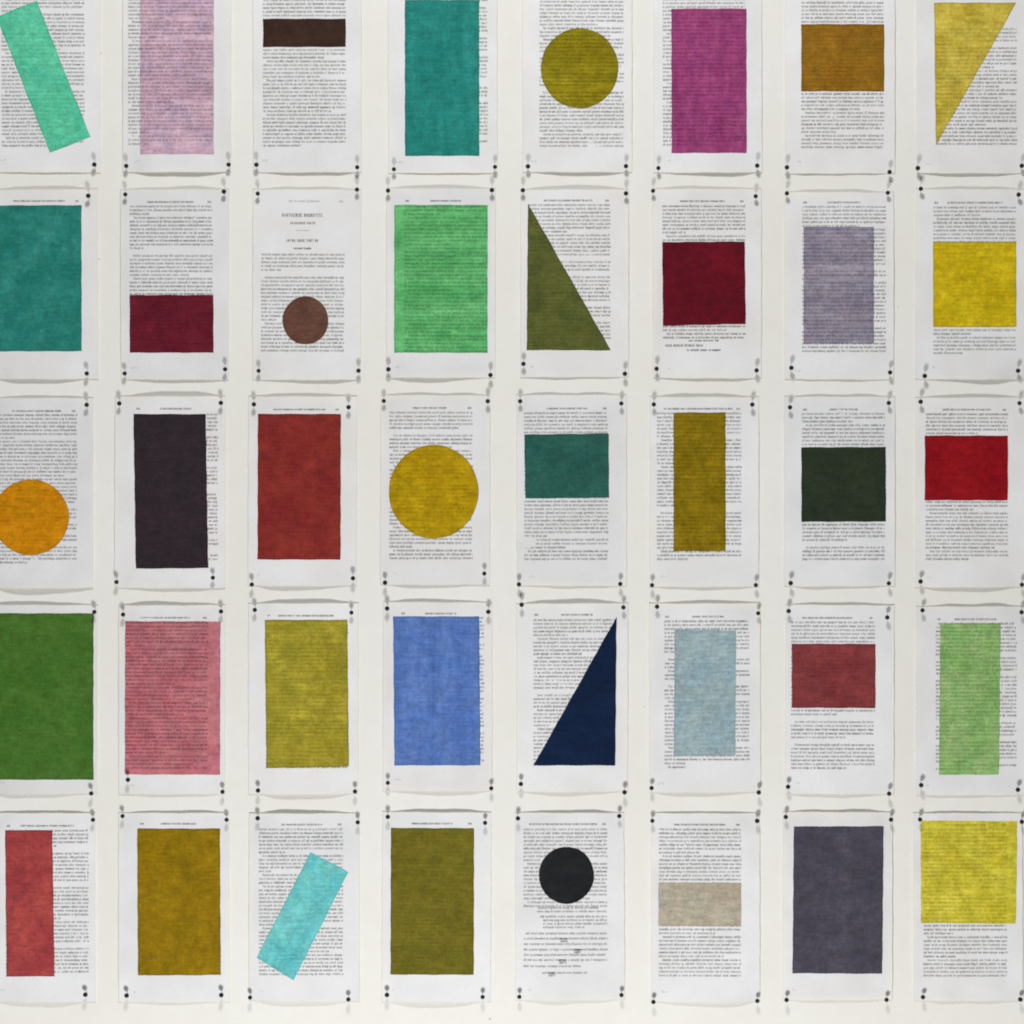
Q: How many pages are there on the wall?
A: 40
